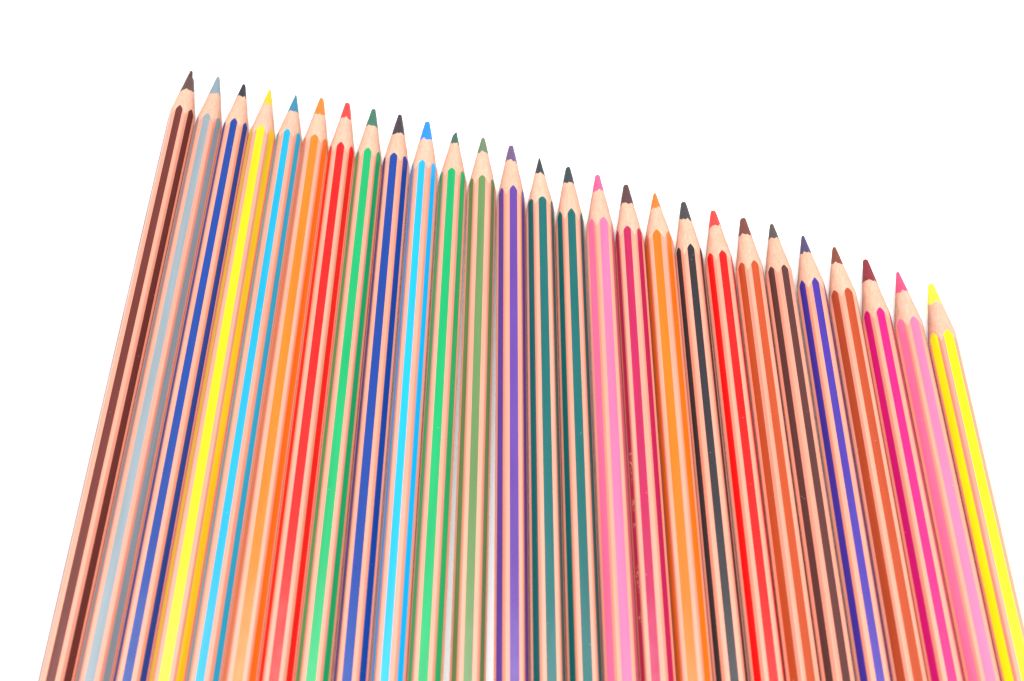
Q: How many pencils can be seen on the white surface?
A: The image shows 27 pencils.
